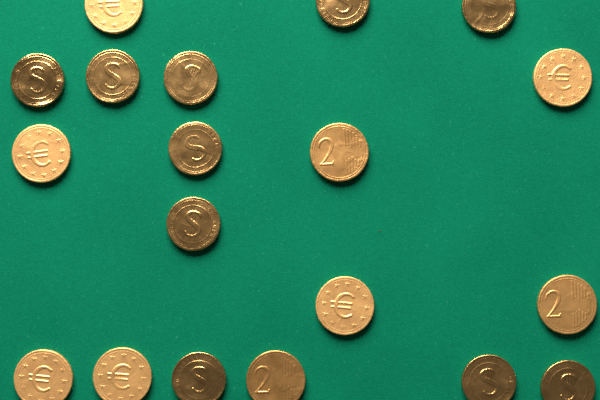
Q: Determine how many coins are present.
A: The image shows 19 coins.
